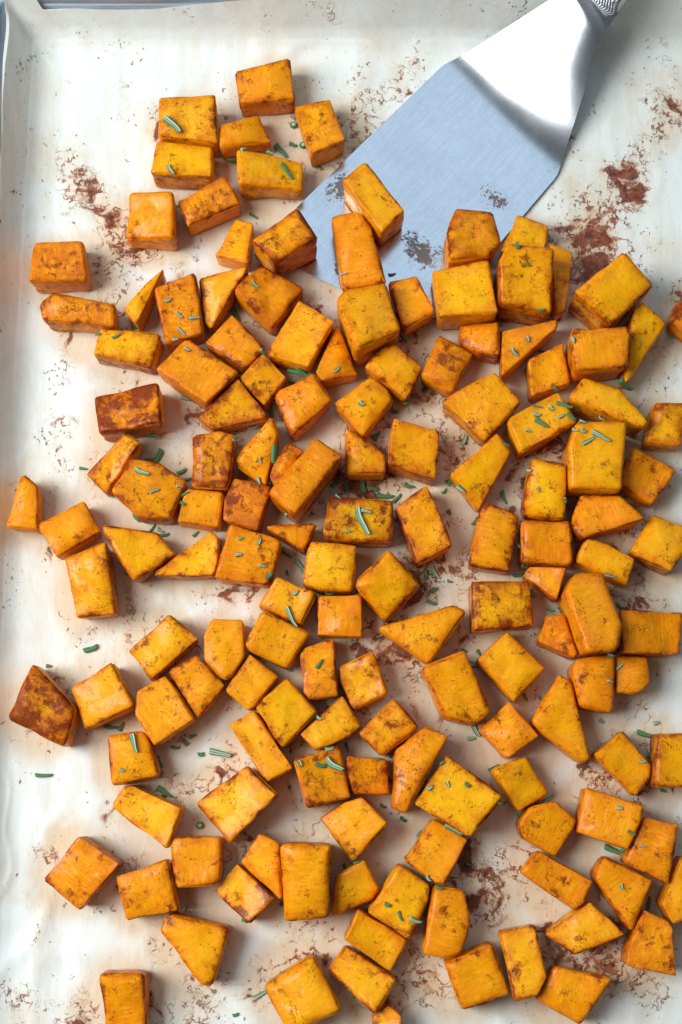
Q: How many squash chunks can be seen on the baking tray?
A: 144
